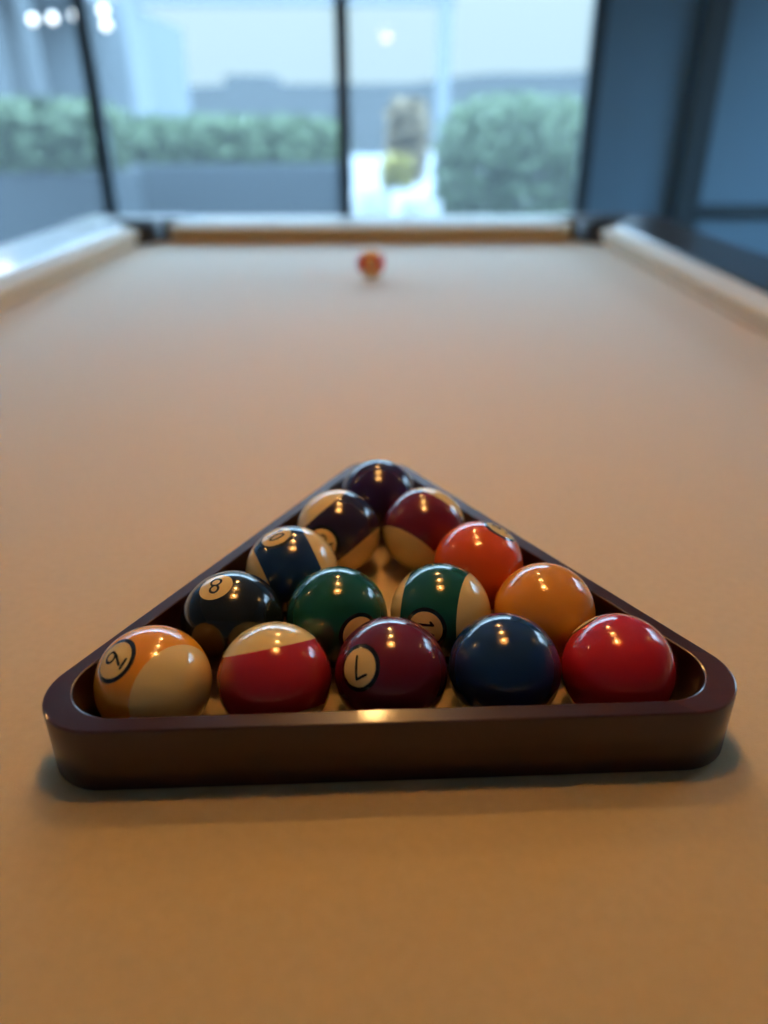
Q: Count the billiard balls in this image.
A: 15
